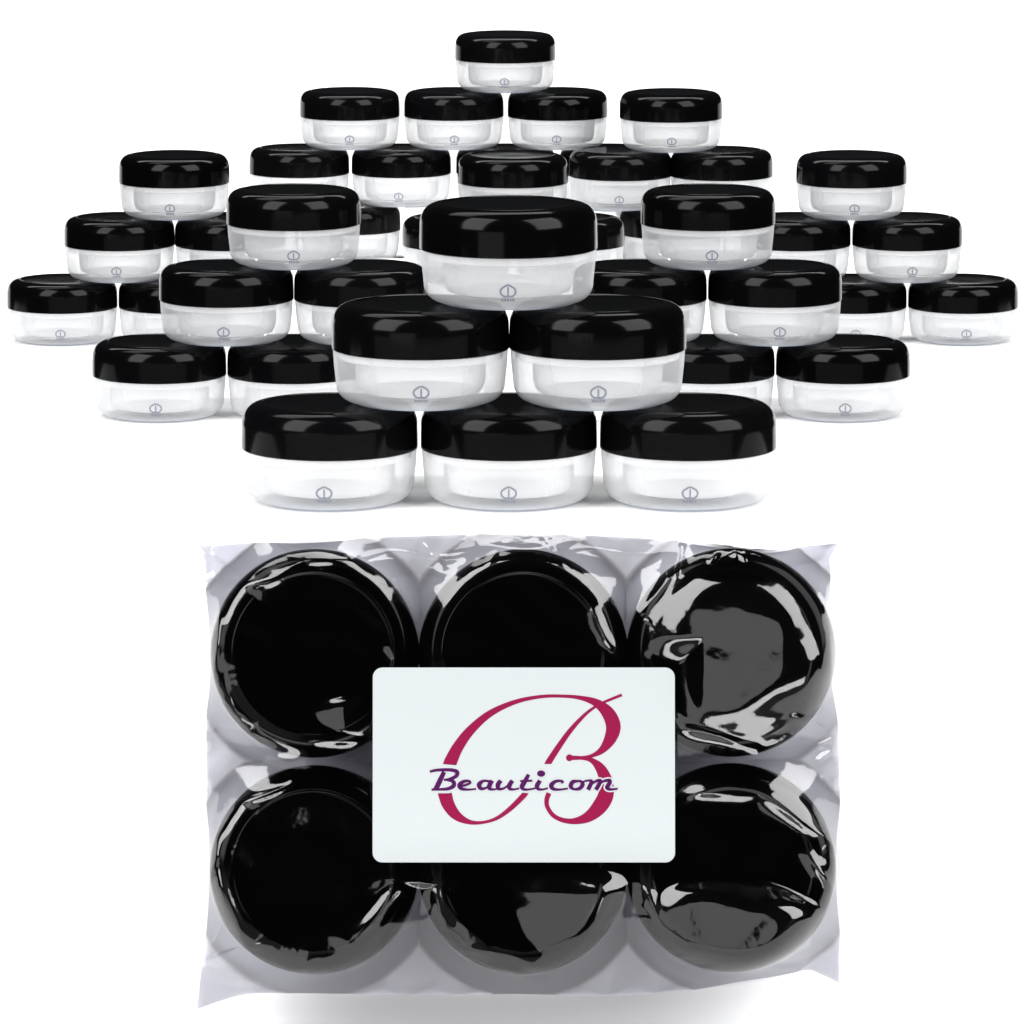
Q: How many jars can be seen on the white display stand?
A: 48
